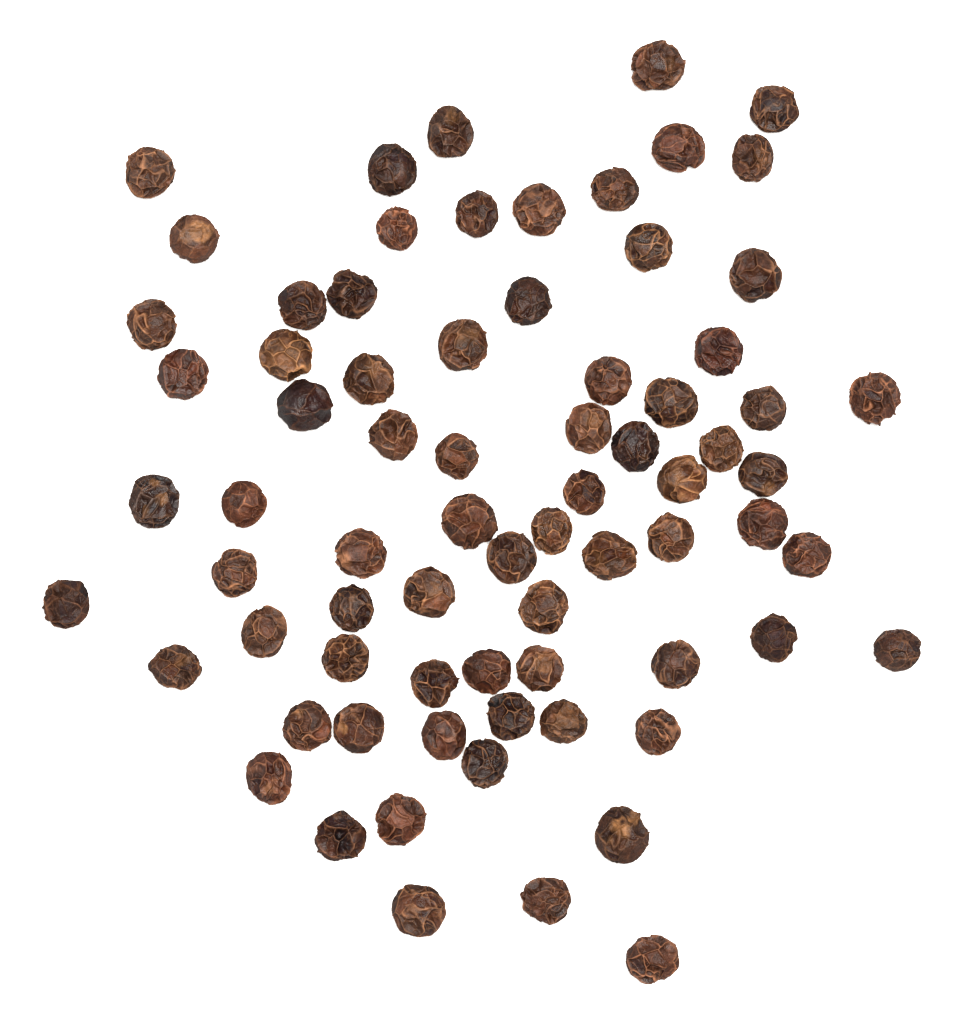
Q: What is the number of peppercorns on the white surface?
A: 74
